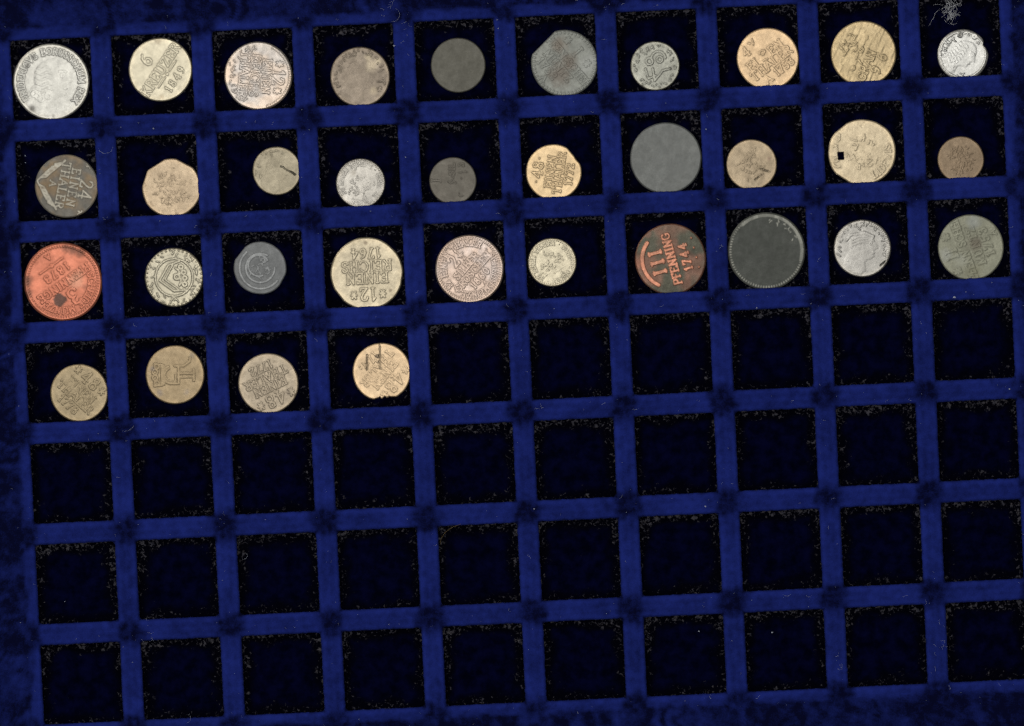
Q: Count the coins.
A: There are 34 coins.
